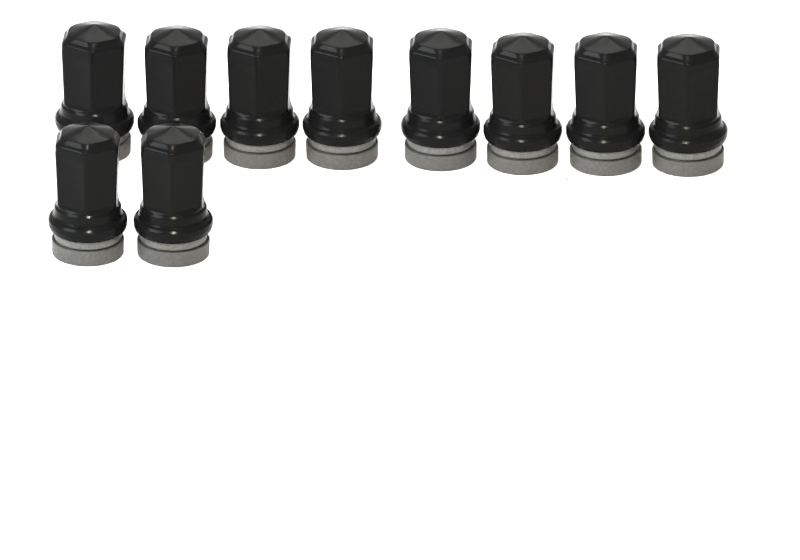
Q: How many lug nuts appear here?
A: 10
